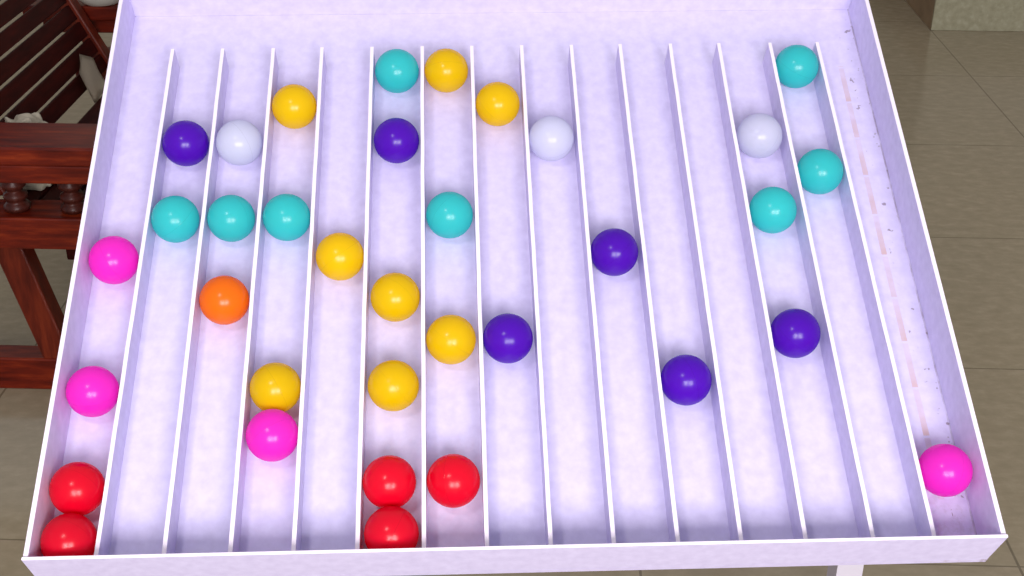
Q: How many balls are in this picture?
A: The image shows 35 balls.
